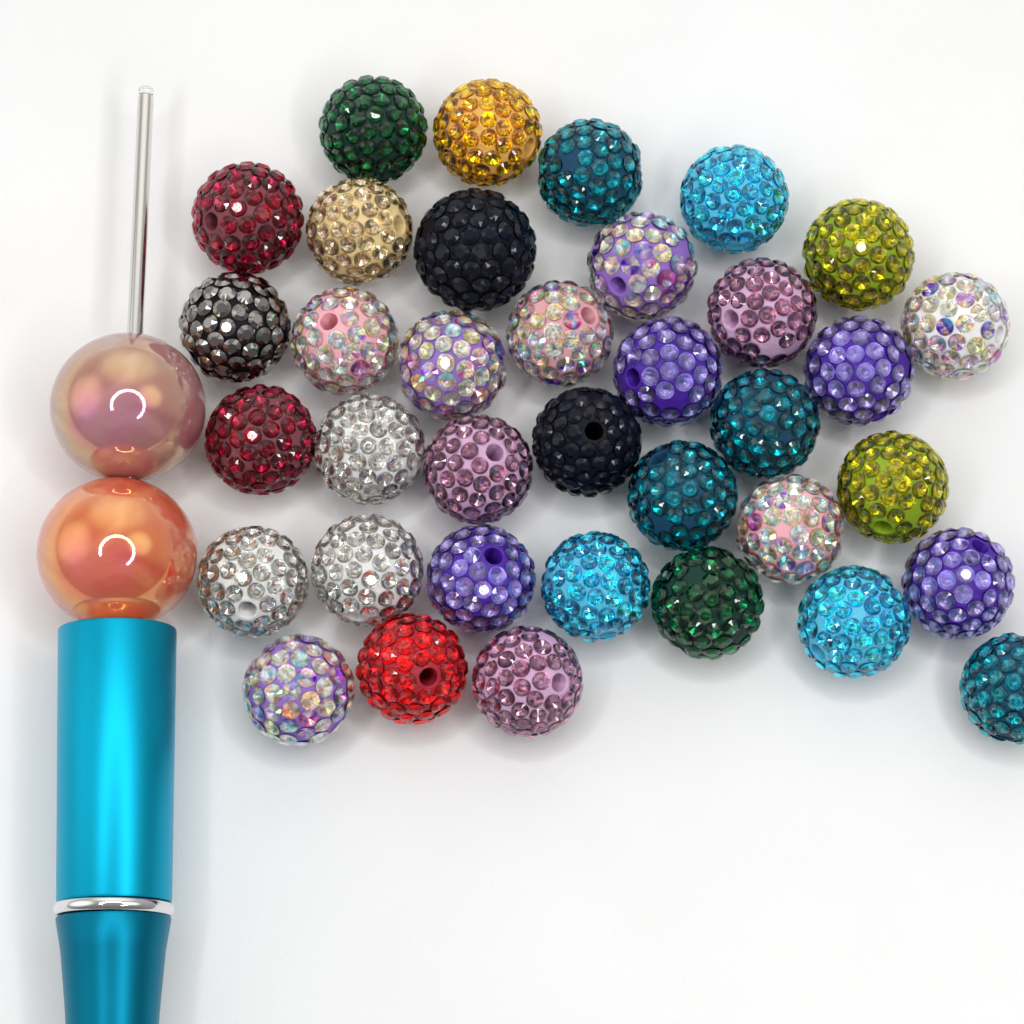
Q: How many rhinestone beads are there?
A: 36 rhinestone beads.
